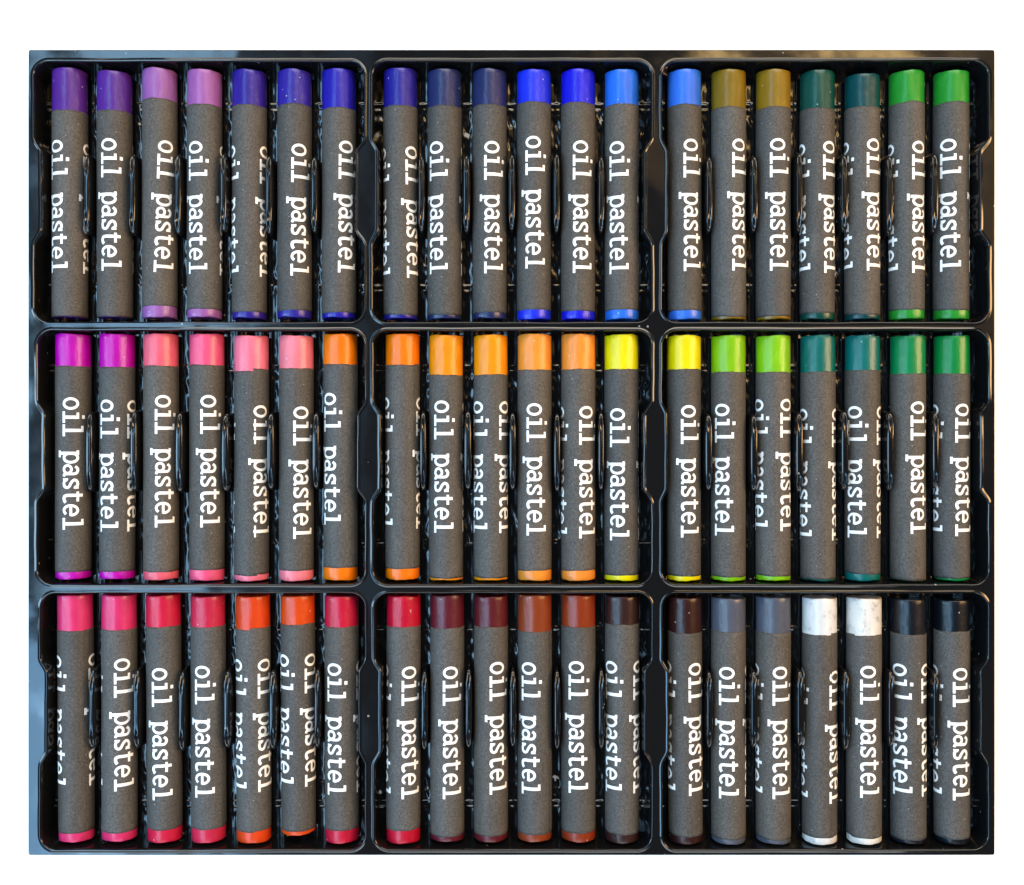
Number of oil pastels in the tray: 60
